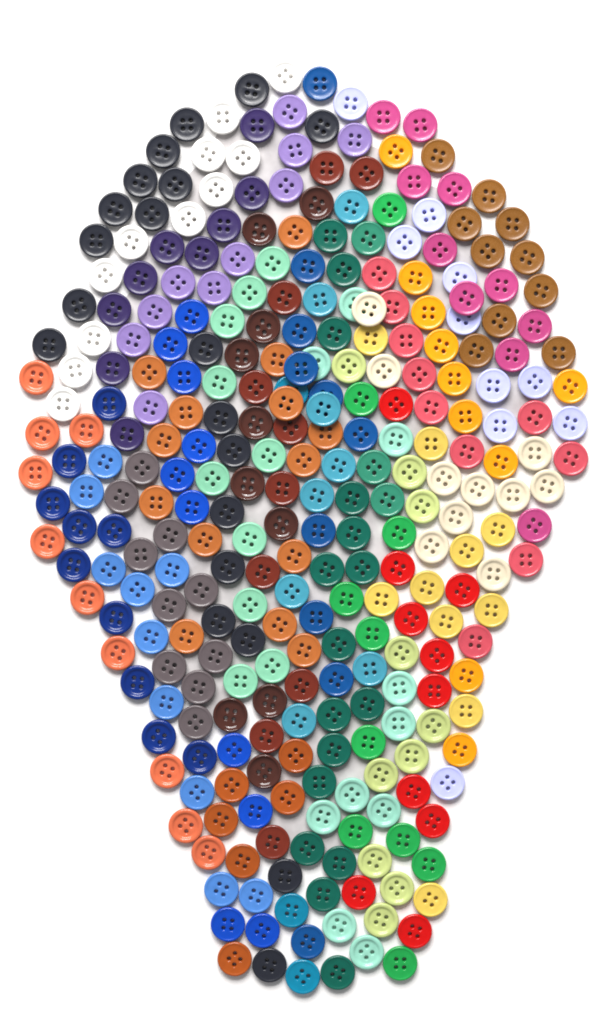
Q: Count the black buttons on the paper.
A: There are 20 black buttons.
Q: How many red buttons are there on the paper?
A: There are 10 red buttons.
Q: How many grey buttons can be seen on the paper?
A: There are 10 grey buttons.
